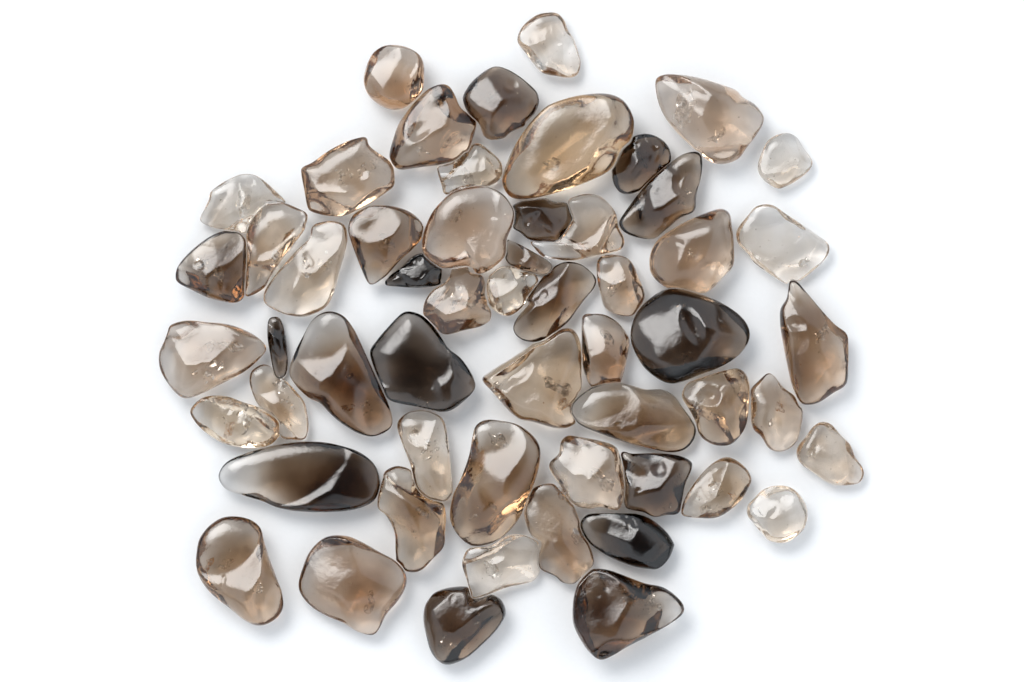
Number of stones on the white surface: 56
